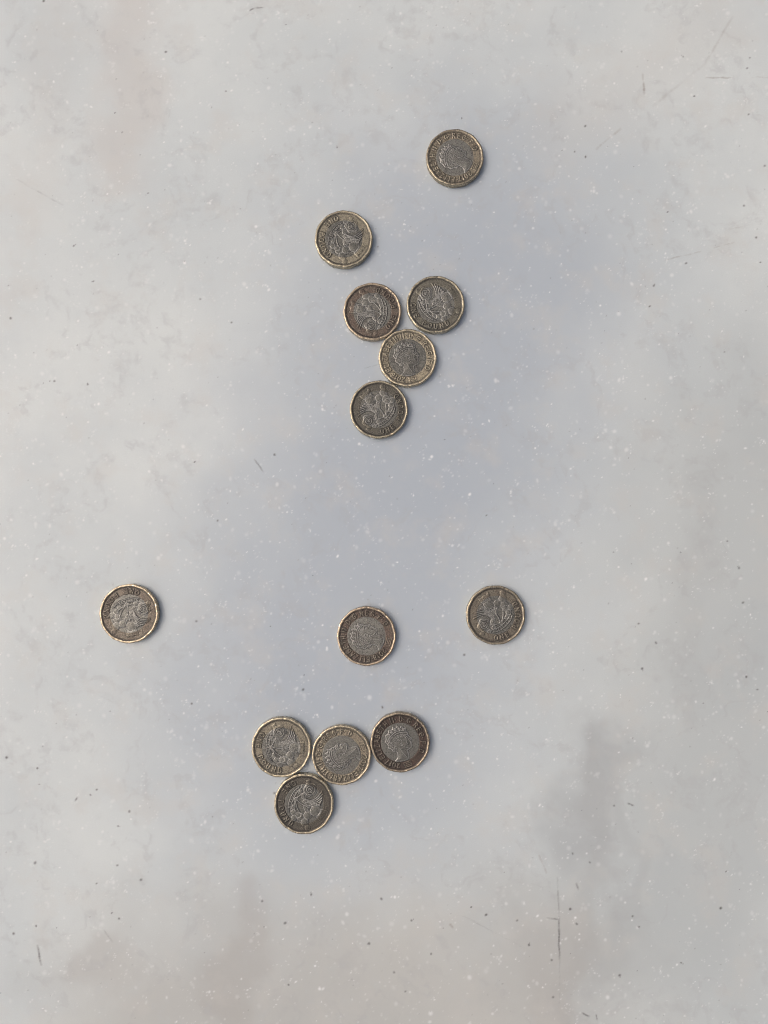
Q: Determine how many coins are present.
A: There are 13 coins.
